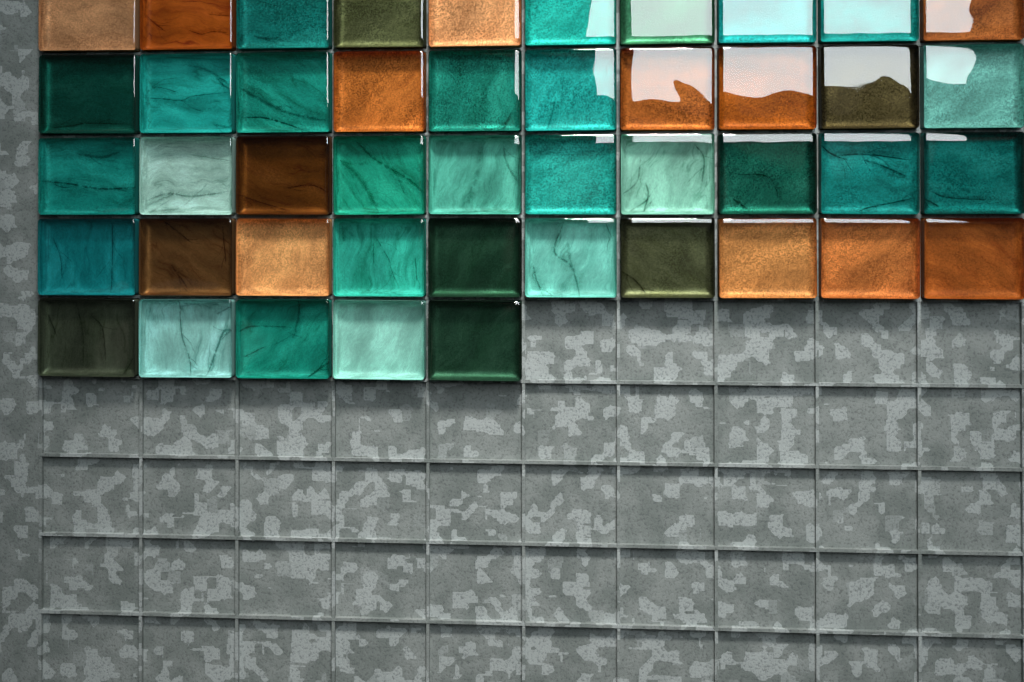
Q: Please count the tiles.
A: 45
